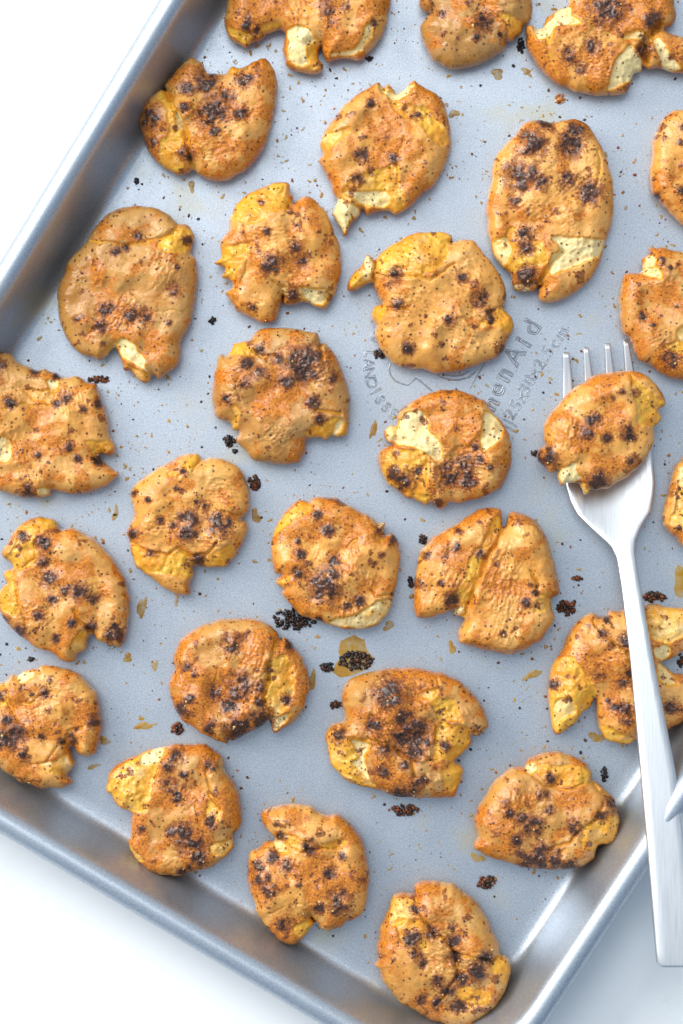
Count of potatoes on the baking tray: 28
